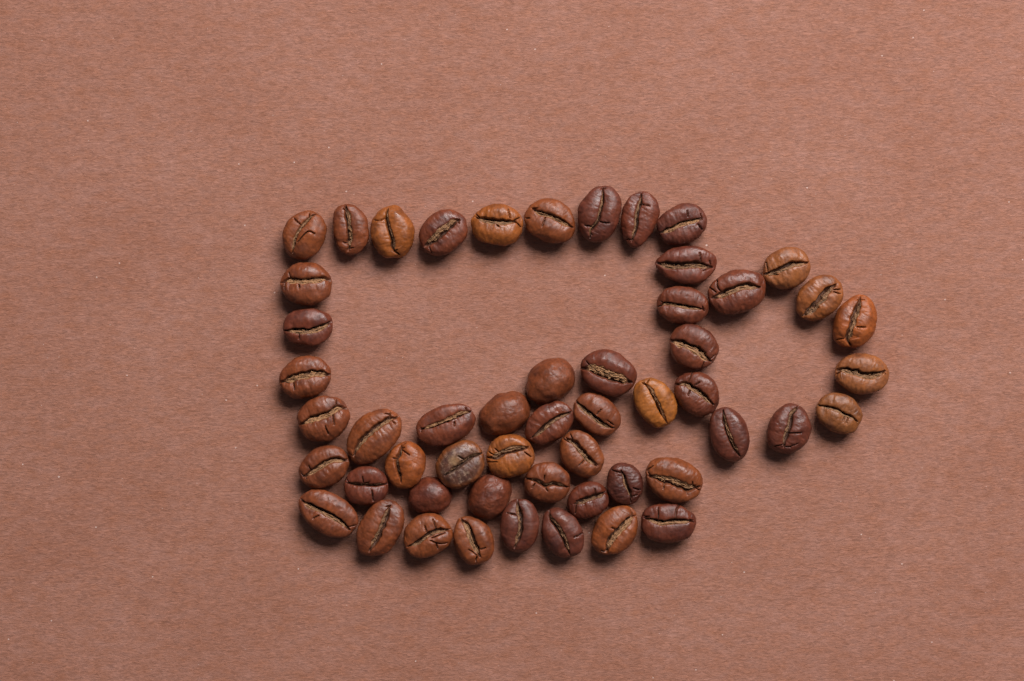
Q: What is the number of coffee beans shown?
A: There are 53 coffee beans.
